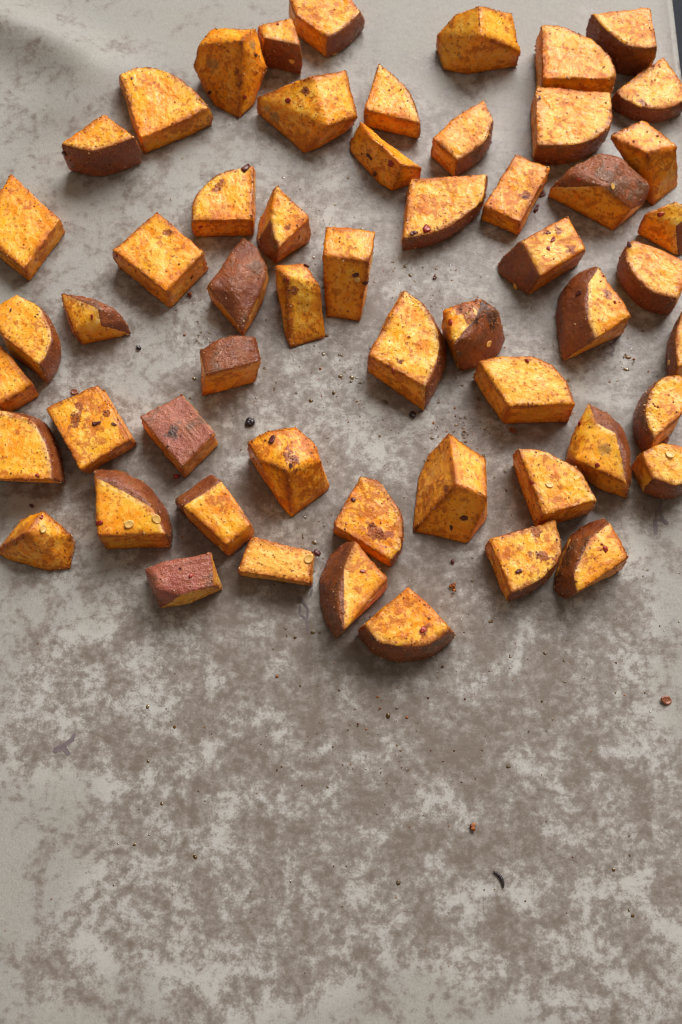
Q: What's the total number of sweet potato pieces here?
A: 56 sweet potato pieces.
